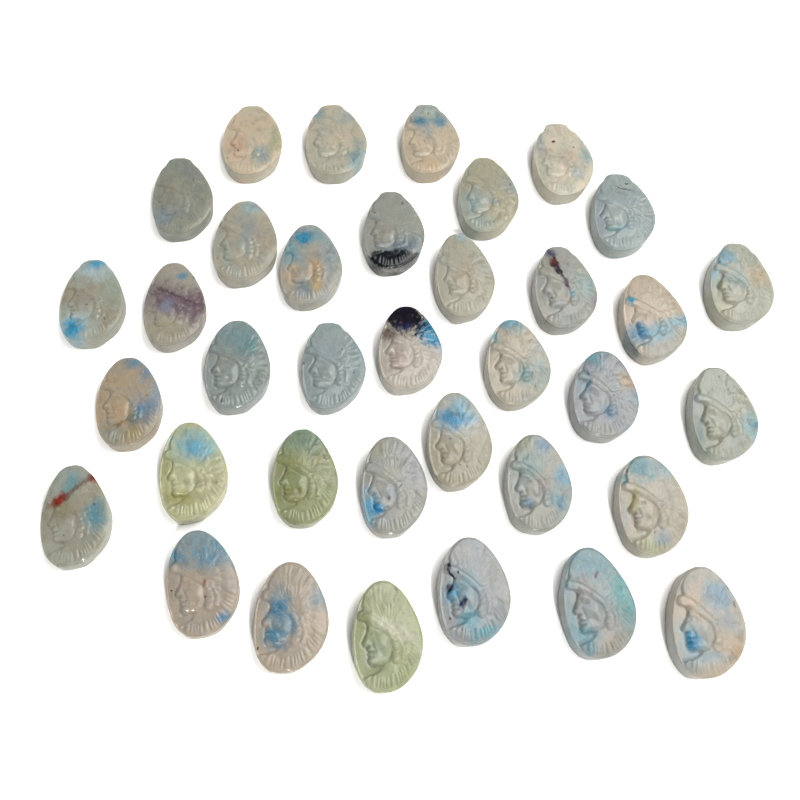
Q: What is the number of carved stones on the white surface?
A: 36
